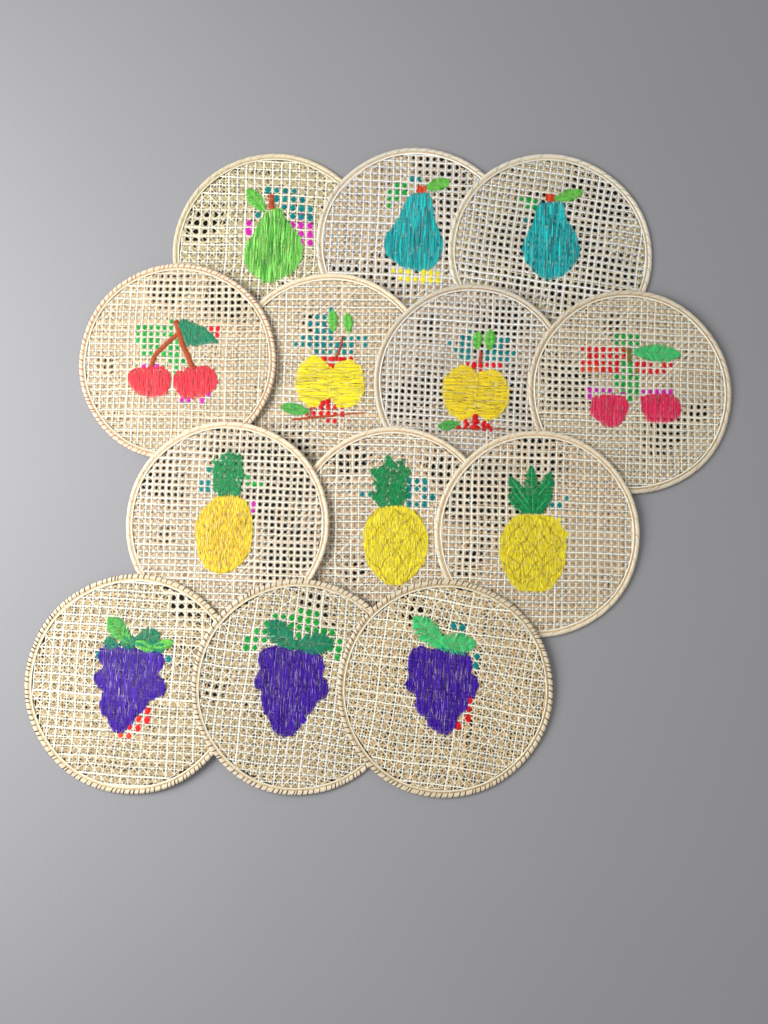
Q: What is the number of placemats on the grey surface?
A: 13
